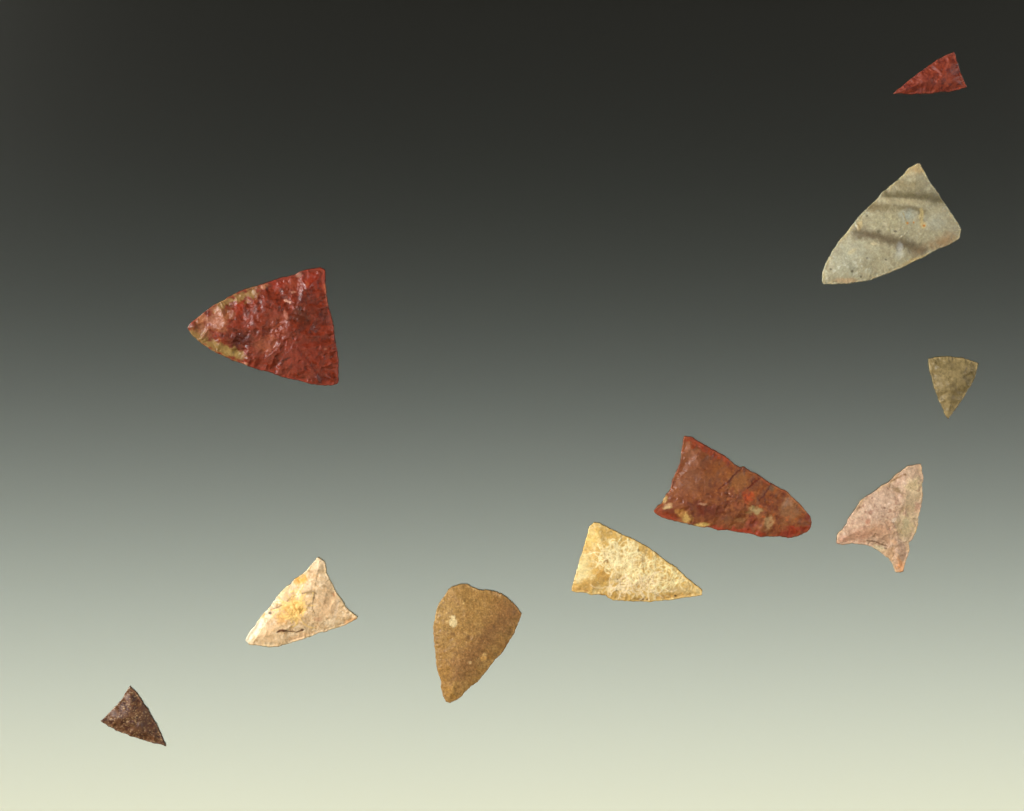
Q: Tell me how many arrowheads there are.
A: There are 10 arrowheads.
